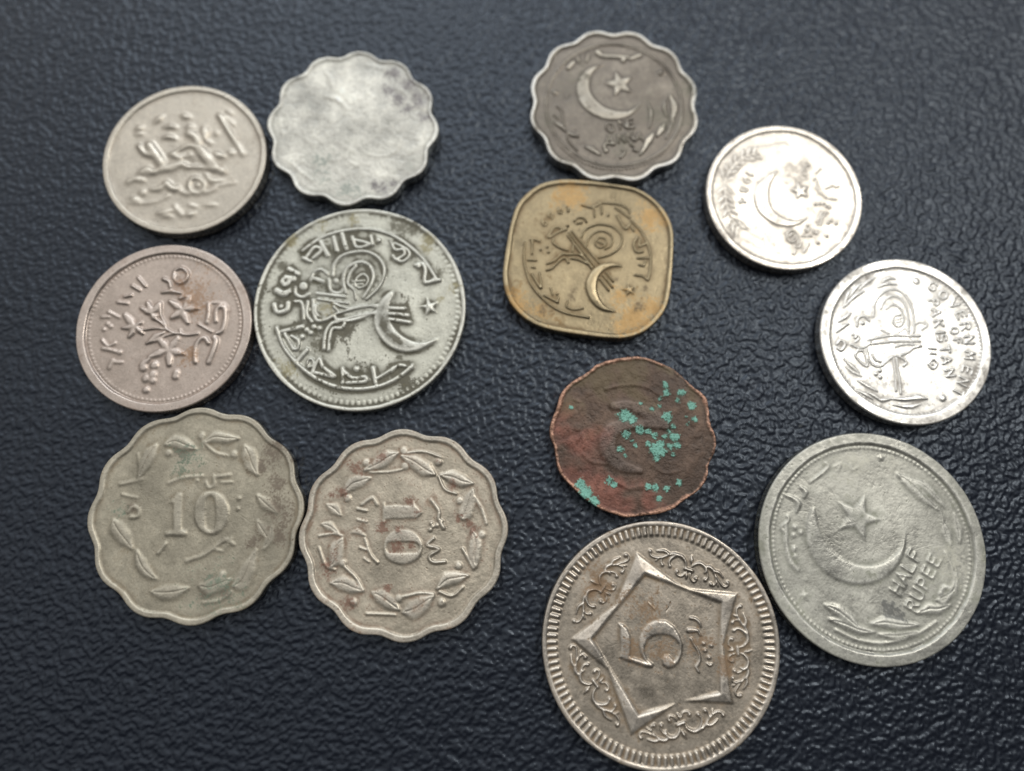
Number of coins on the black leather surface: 13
